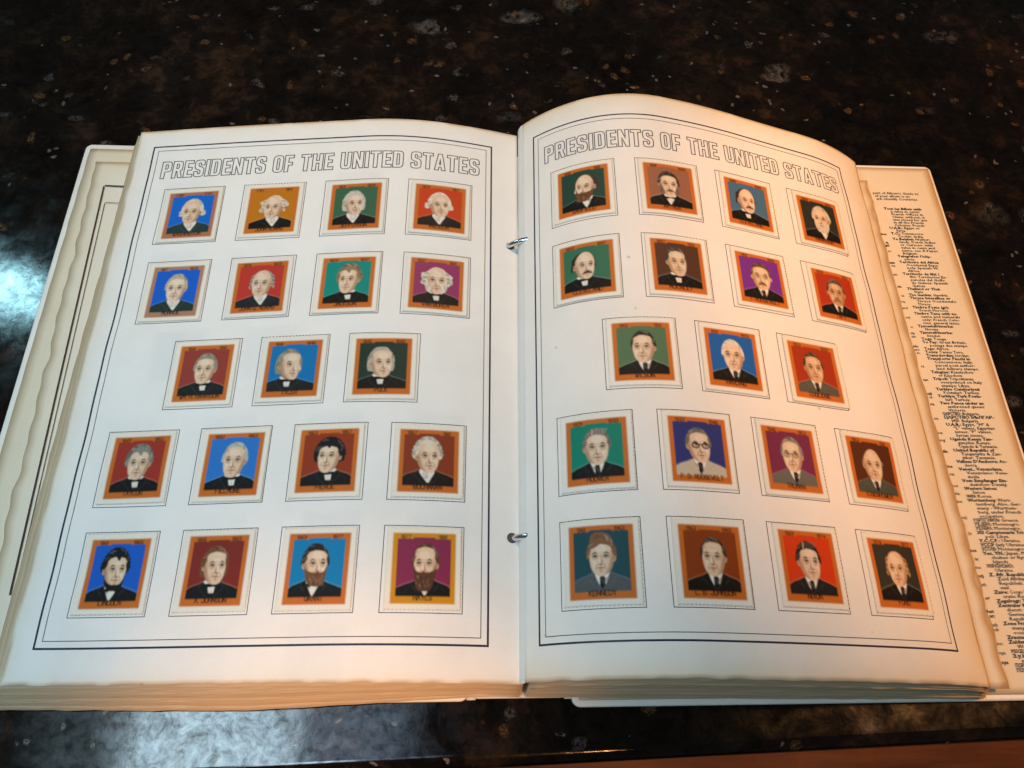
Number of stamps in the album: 38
